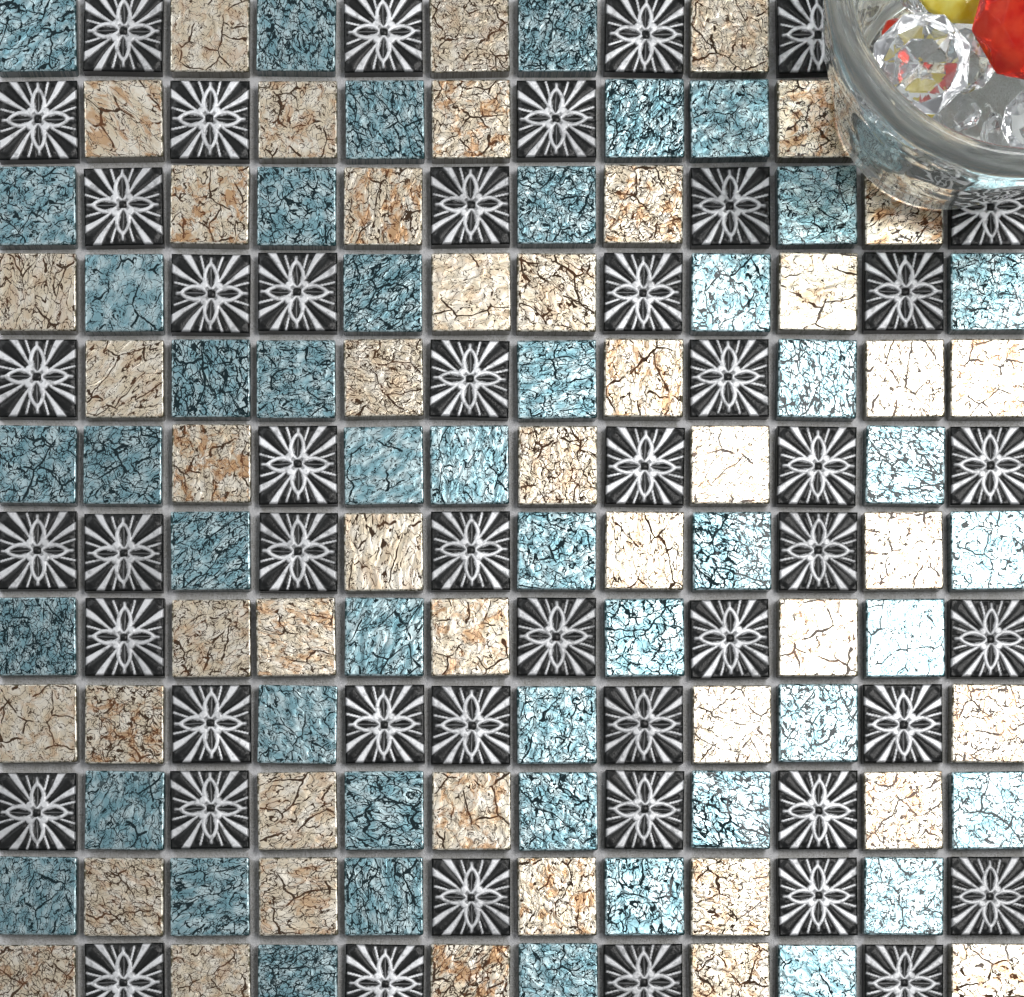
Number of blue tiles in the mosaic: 47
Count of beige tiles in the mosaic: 47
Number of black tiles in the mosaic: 47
